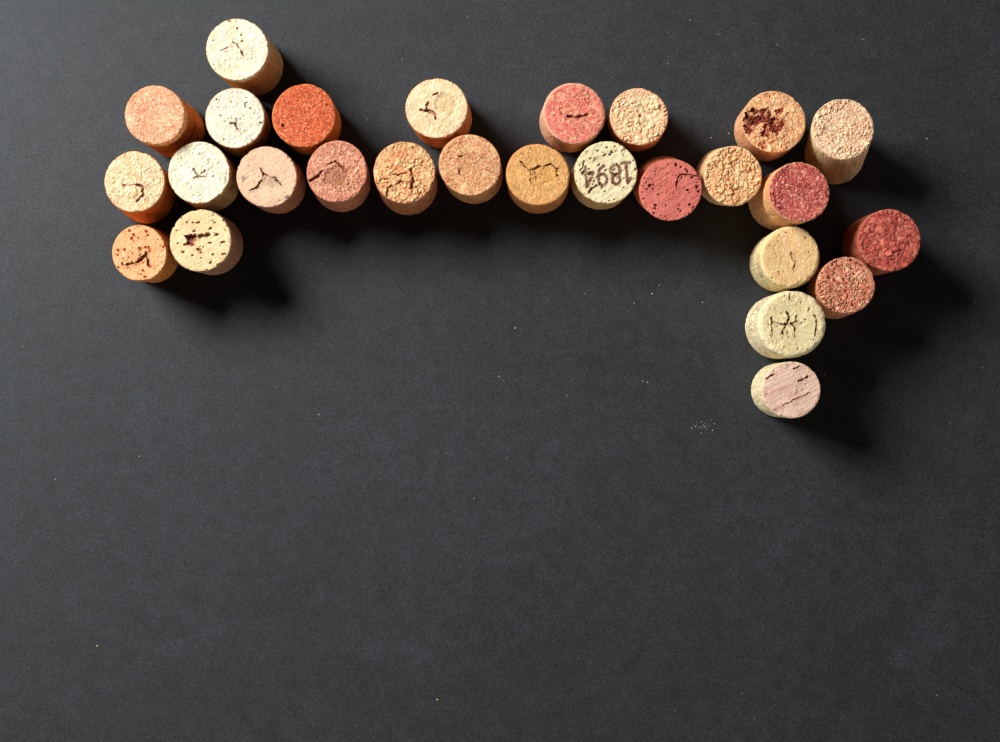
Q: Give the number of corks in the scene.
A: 27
